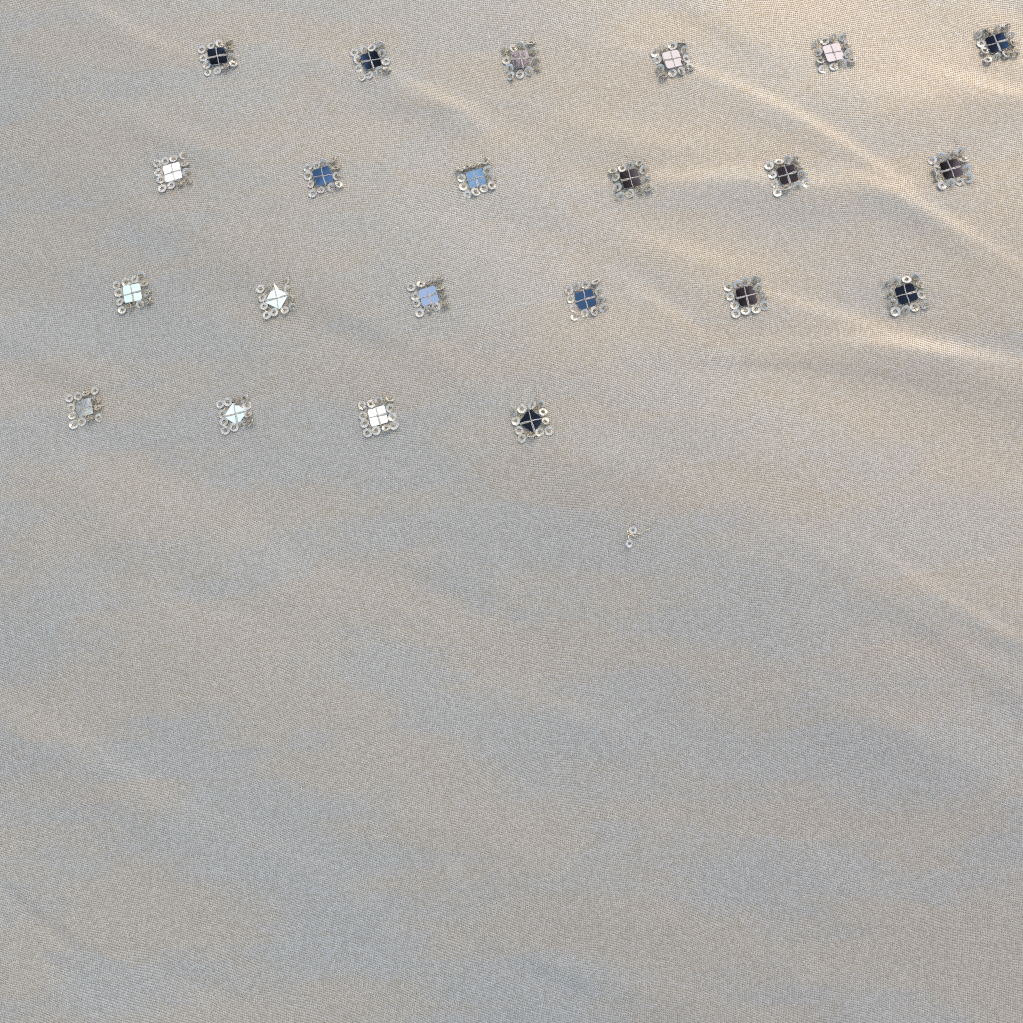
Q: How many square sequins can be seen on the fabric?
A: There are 22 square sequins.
